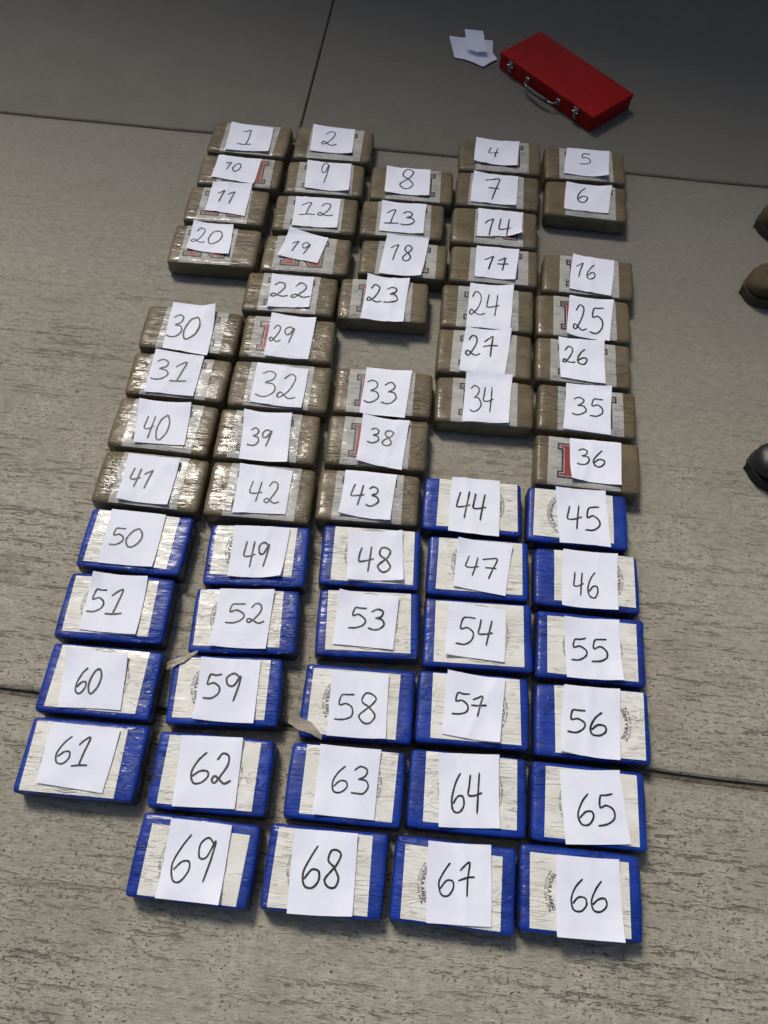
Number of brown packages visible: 38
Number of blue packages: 26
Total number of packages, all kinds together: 64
